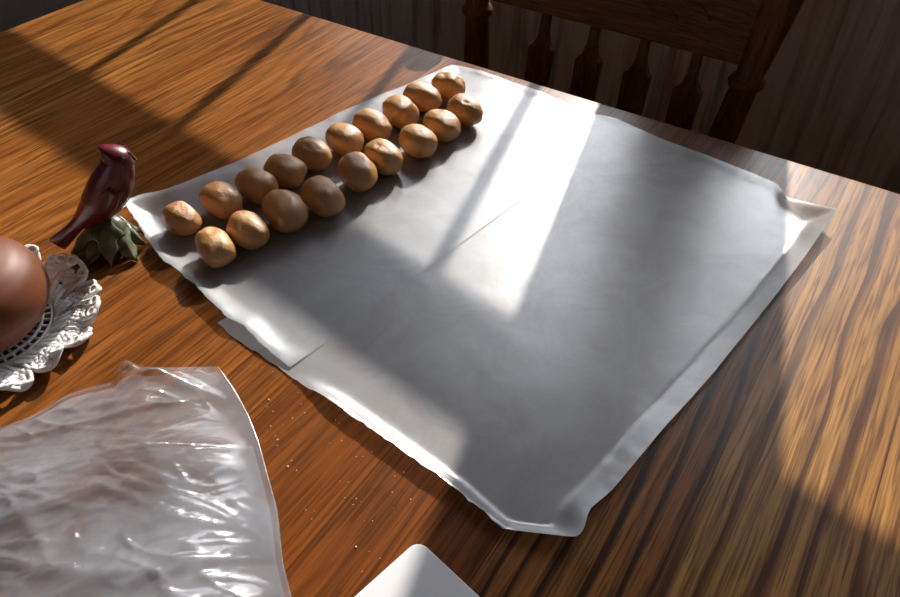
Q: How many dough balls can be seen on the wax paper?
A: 19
